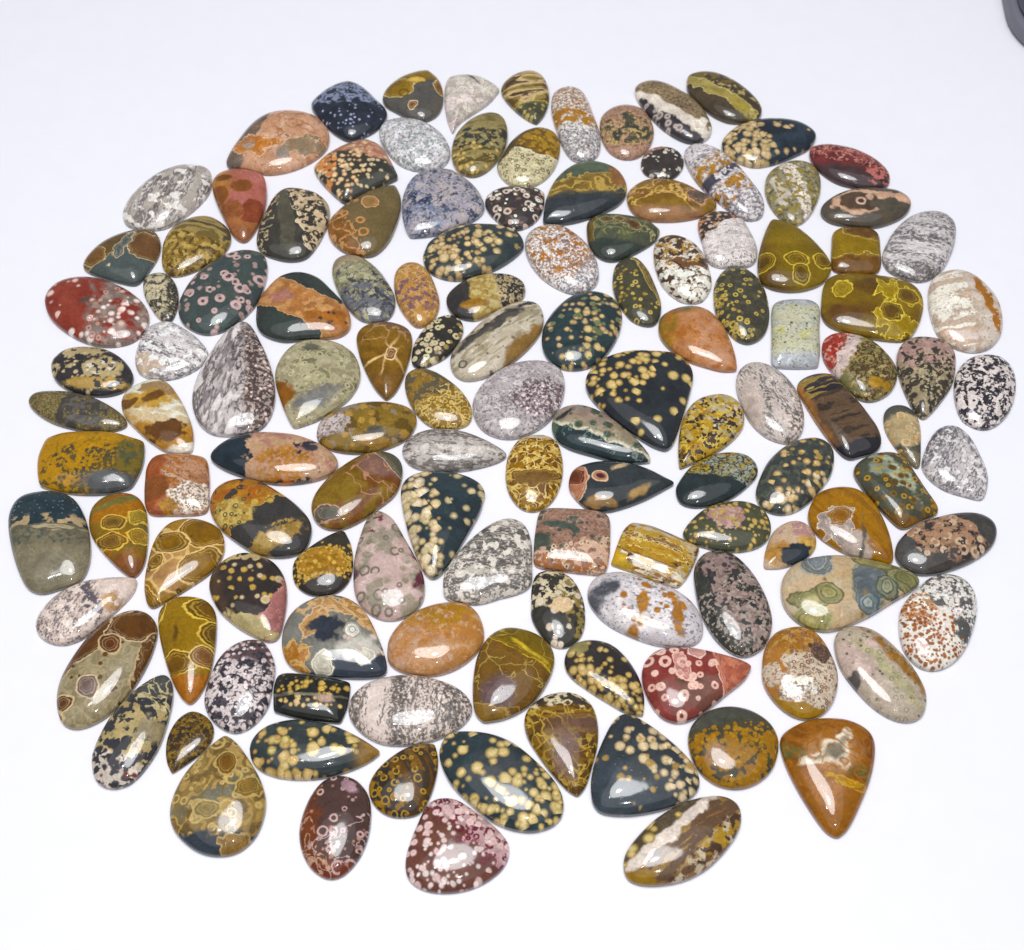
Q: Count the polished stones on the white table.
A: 129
